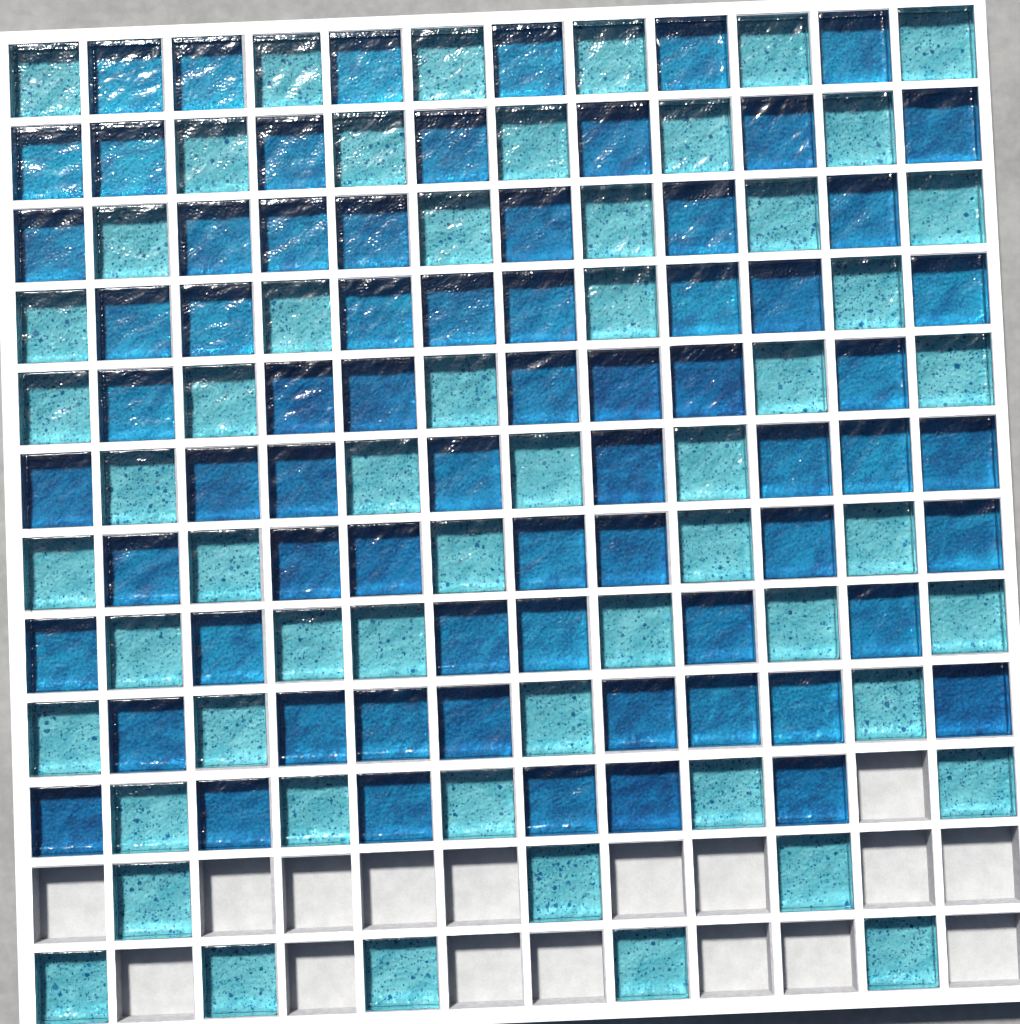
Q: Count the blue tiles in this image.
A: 70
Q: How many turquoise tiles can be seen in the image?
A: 57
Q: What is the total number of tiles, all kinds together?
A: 127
